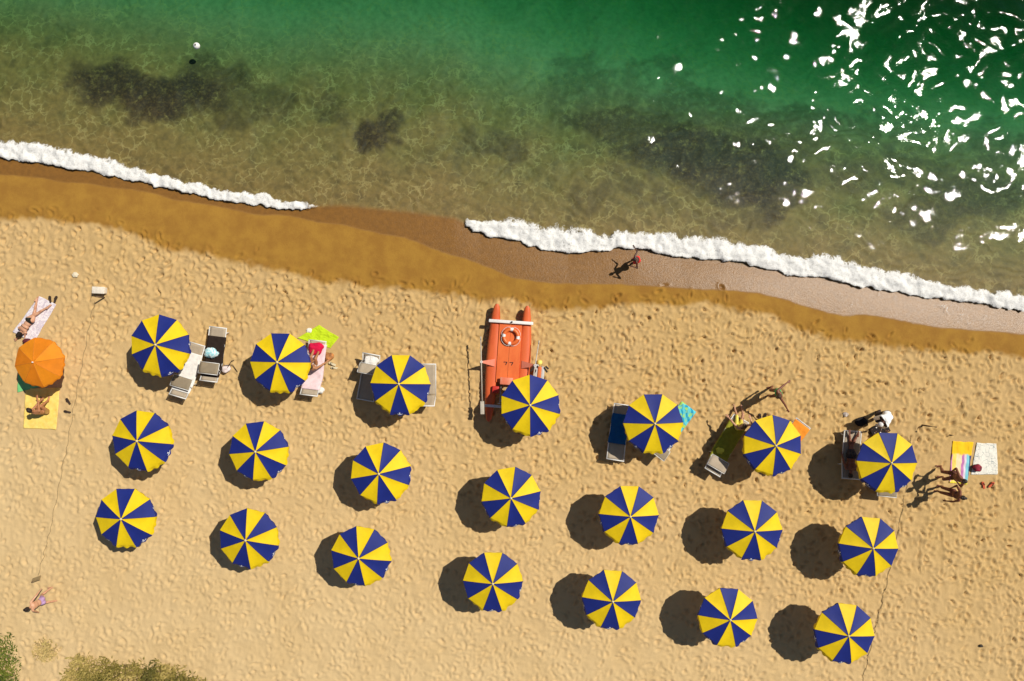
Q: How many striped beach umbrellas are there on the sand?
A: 21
